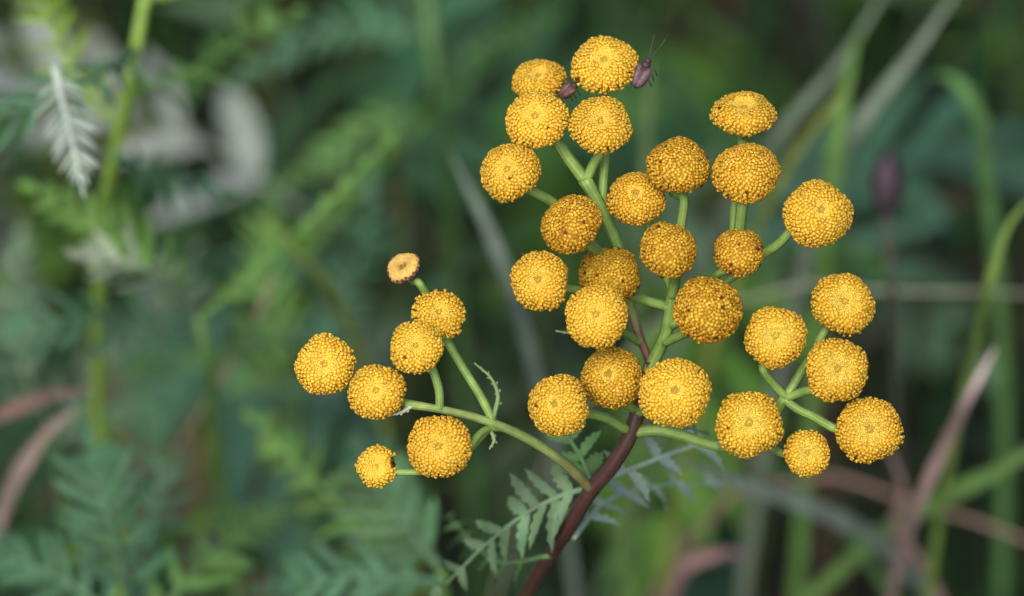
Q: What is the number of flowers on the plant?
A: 33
